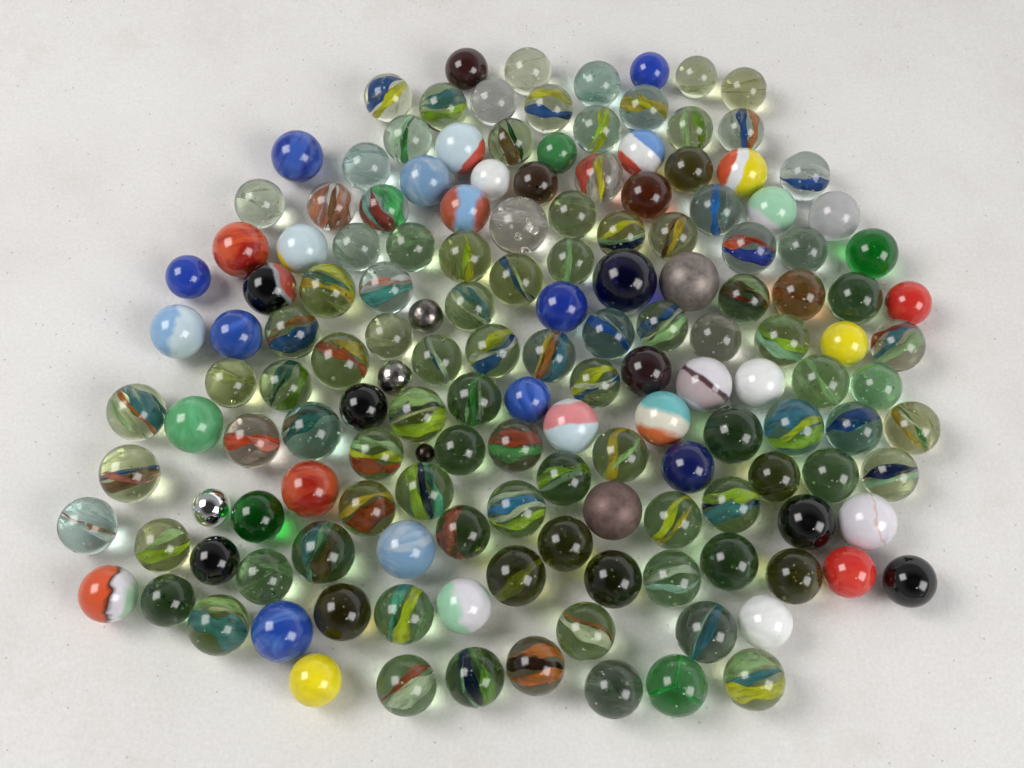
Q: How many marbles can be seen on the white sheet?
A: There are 154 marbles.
